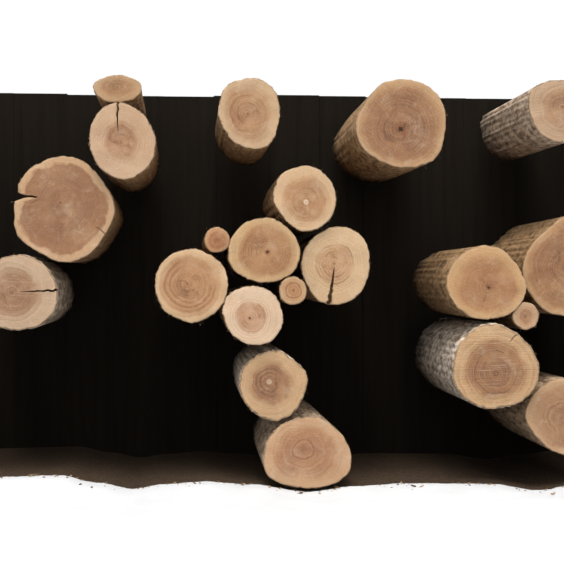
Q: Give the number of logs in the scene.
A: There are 21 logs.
